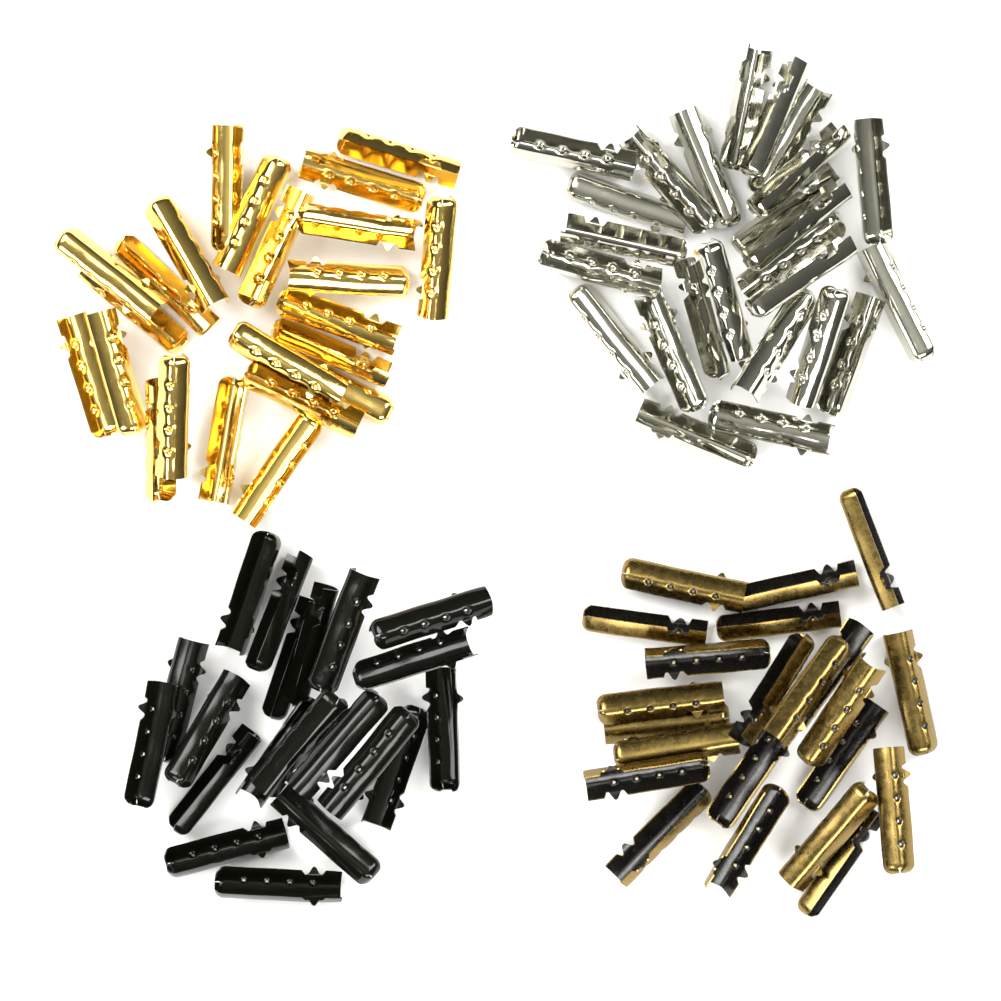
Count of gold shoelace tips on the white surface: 23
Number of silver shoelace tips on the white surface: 25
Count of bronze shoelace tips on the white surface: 22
